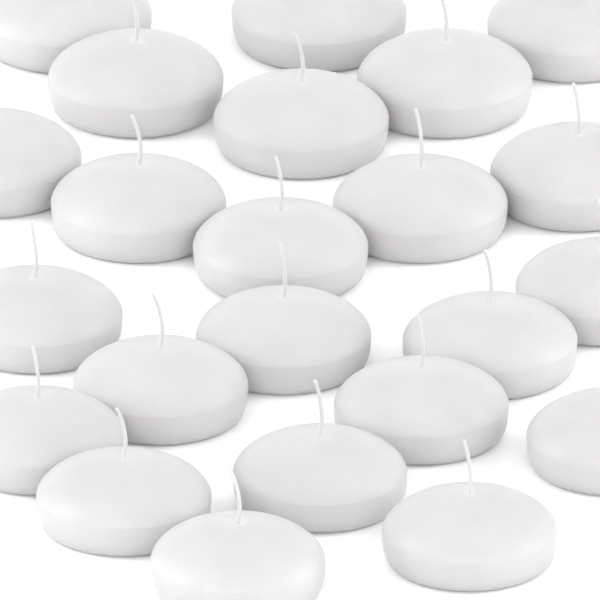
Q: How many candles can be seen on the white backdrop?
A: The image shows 23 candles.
